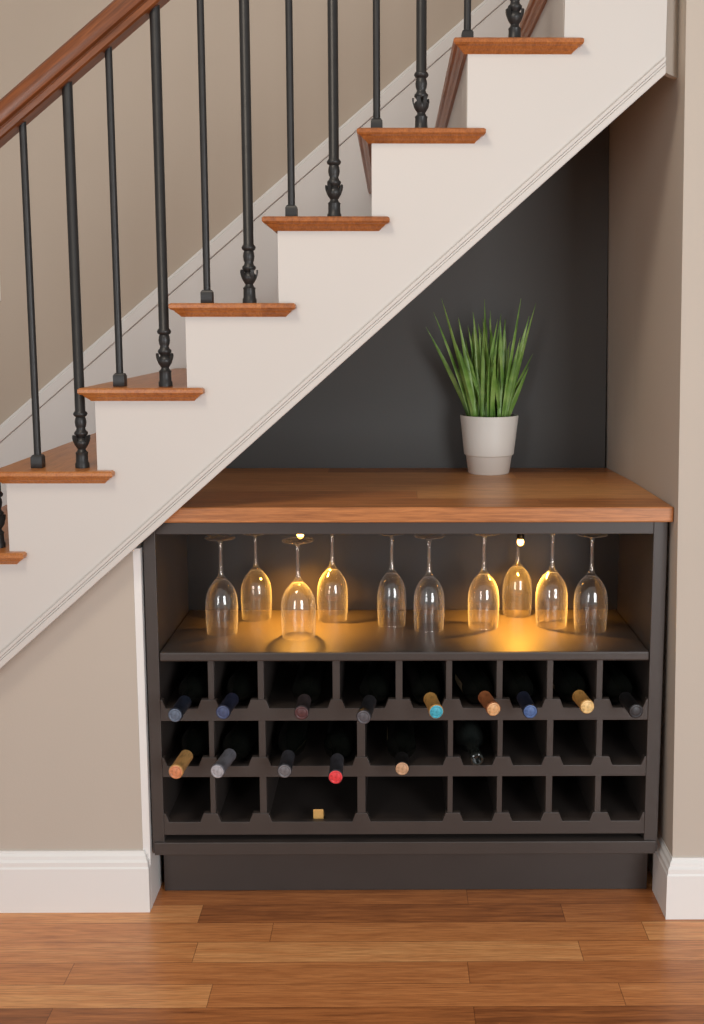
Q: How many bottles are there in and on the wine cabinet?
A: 15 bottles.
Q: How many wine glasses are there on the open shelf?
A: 10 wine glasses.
